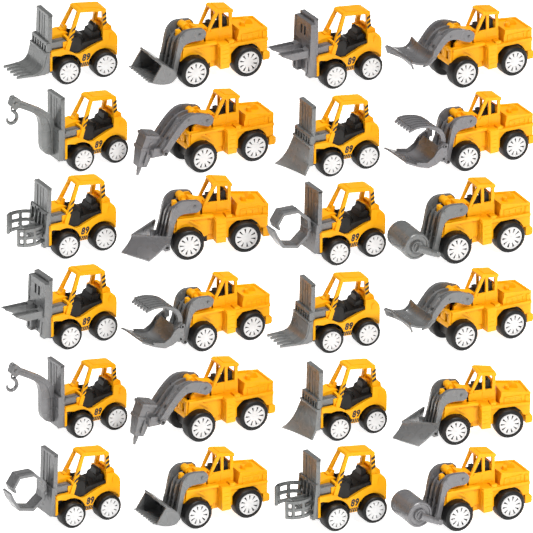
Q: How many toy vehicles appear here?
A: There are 24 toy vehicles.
